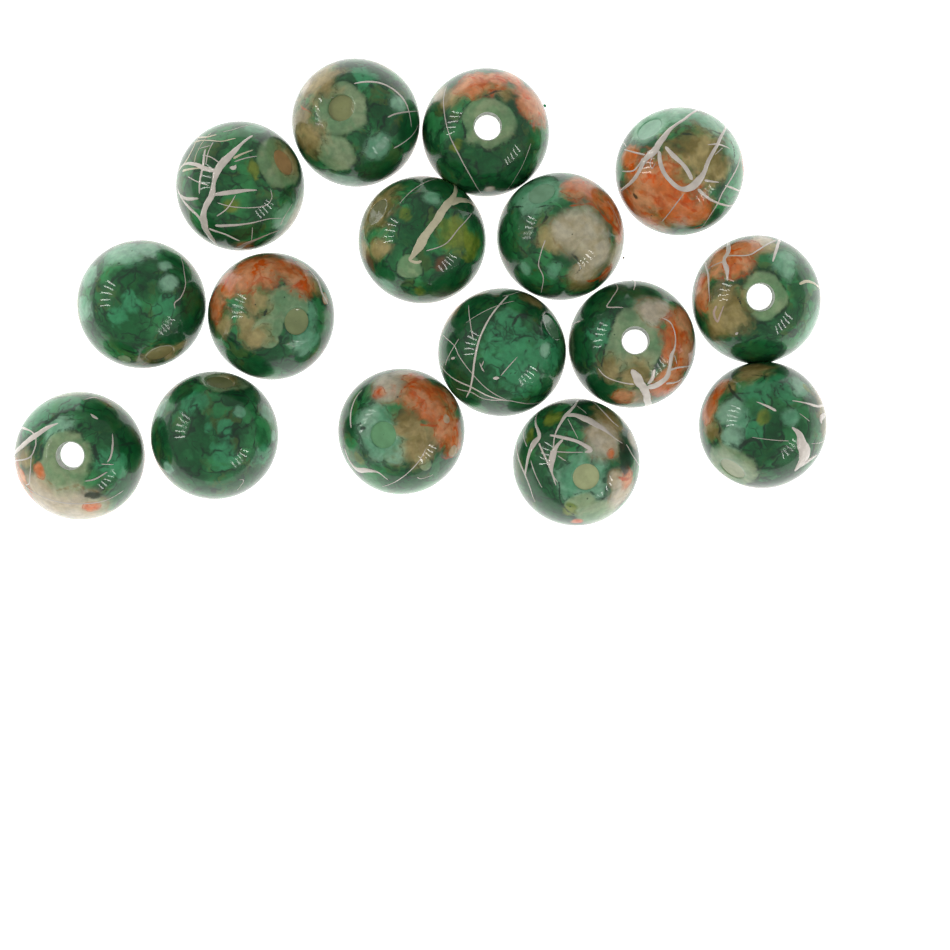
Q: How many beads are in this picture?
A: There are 16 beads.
